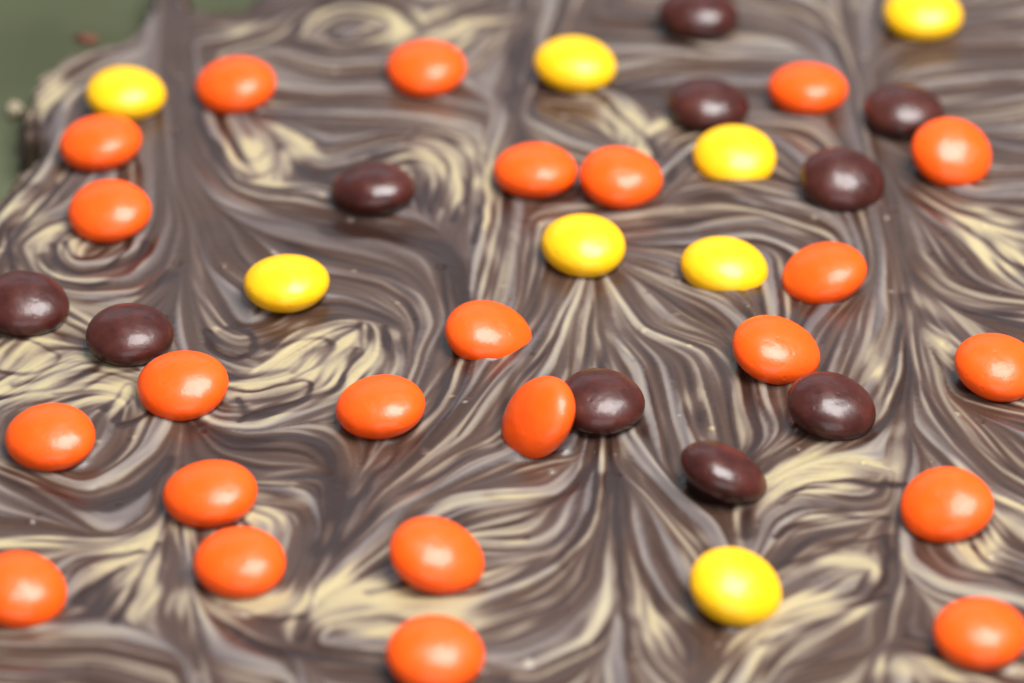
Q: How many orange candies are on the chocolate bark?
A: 23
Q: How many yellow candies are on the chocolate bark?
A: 8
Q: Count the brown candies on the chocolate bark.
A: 10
